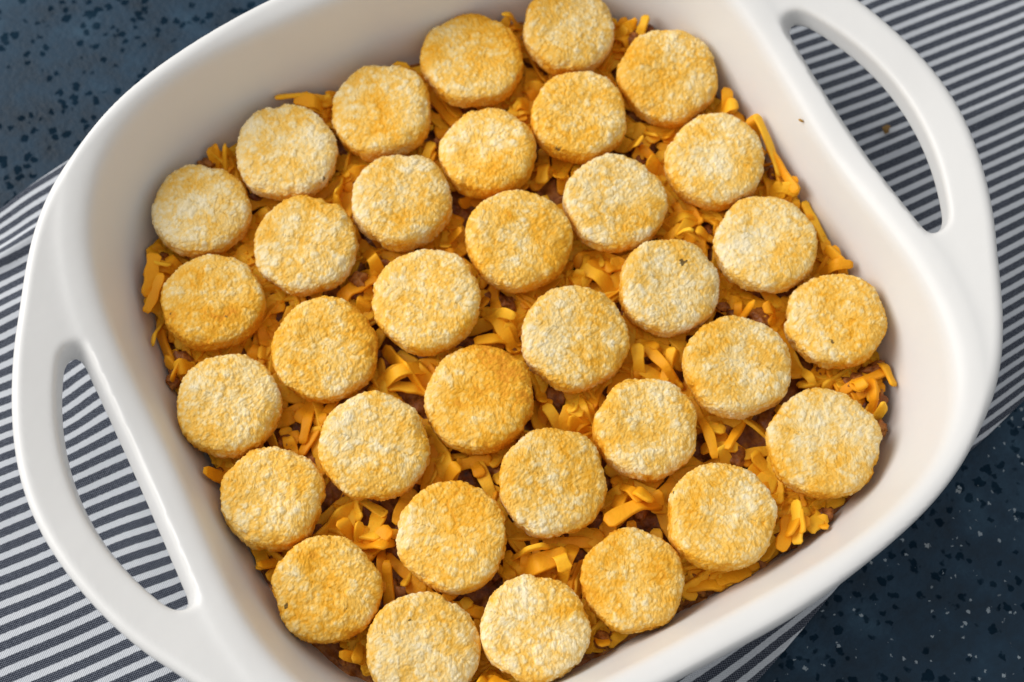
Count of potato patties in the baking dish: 34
